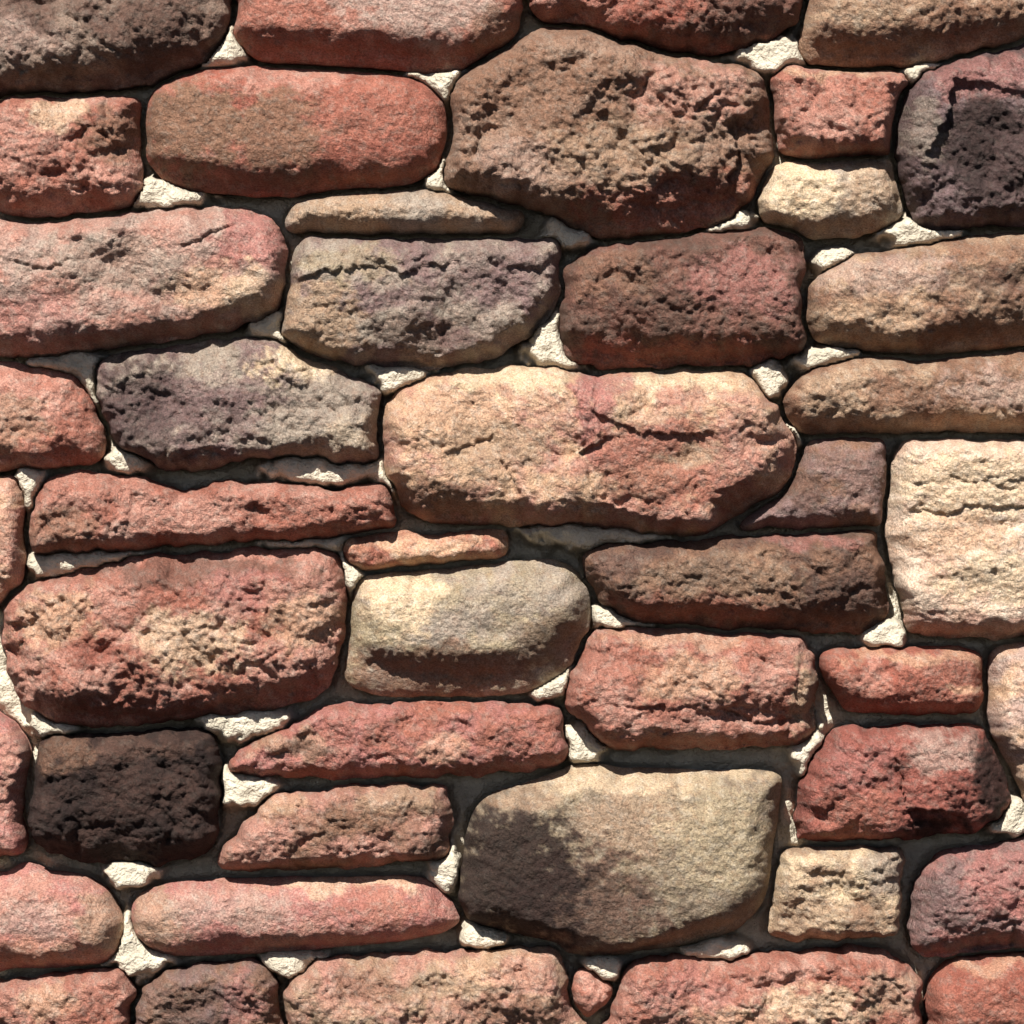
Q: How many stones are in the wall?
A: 46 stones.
